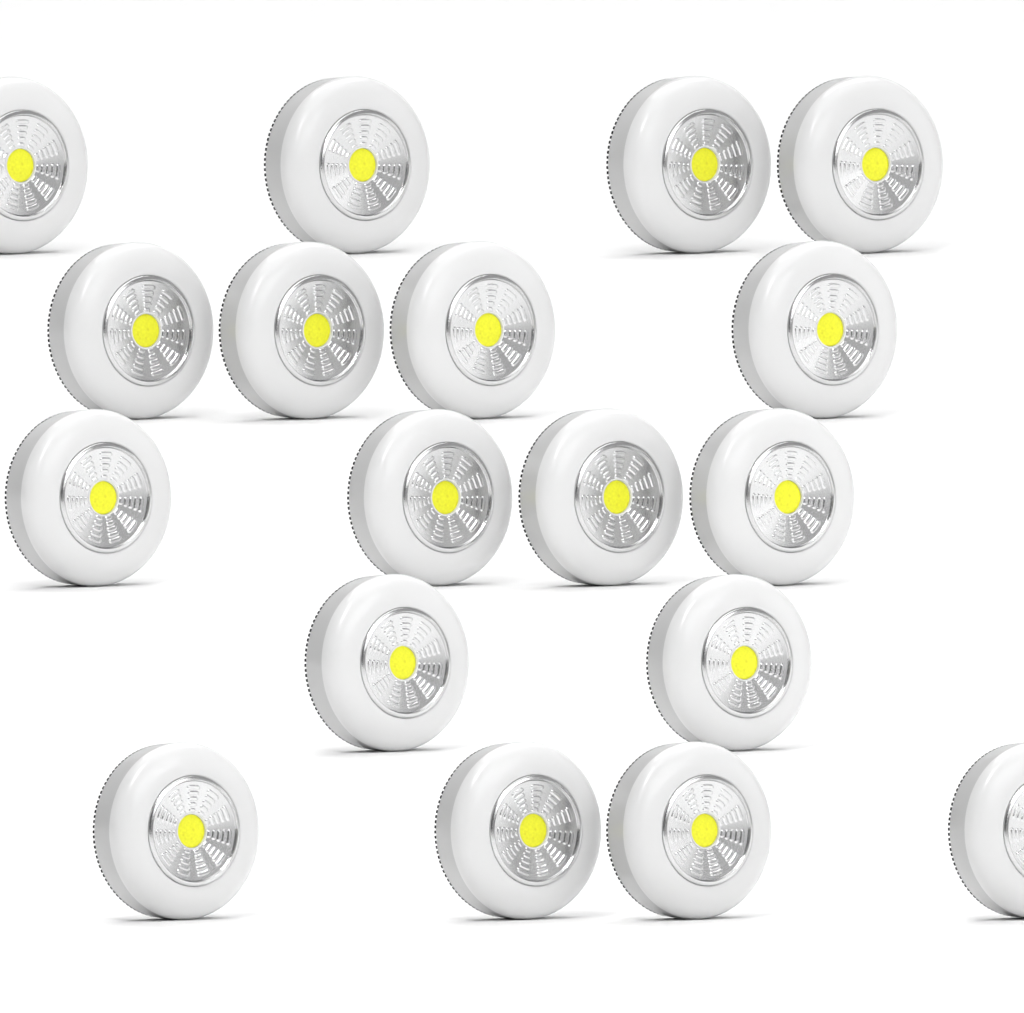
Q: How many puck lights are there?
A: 18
